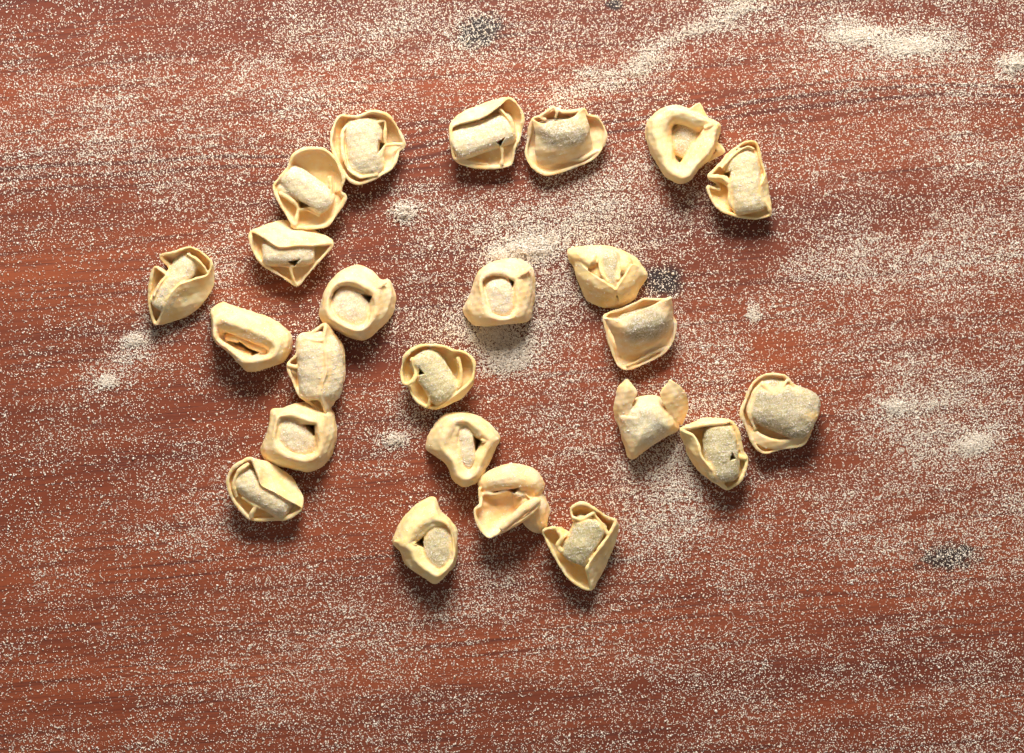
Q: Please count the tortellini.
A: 24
